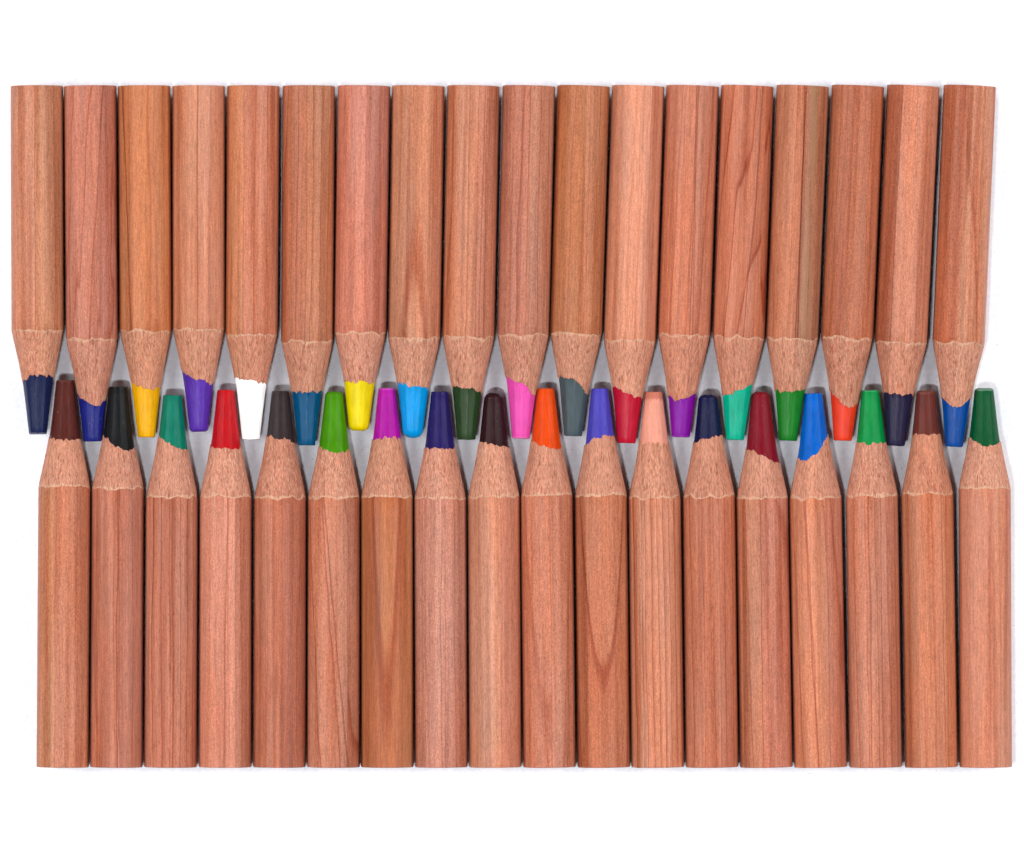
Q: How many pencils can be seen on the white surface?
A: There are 36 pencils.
